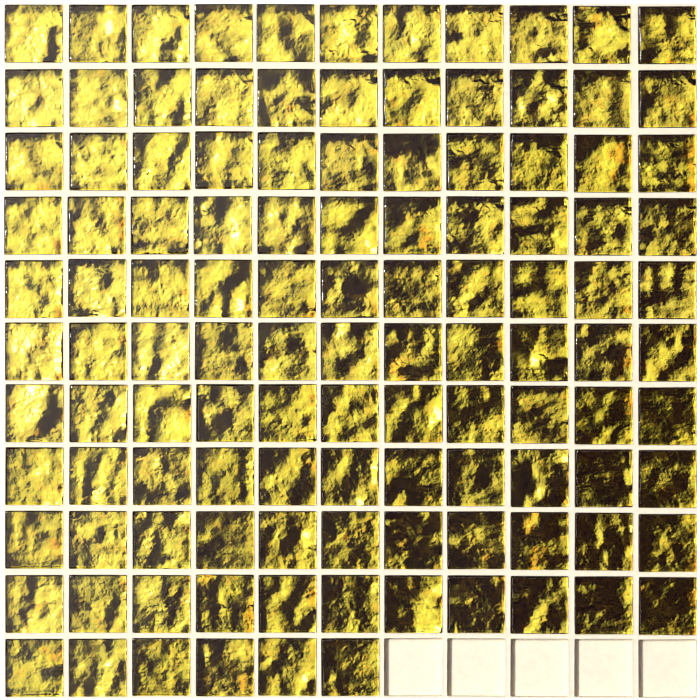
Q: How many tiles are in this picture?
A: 116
